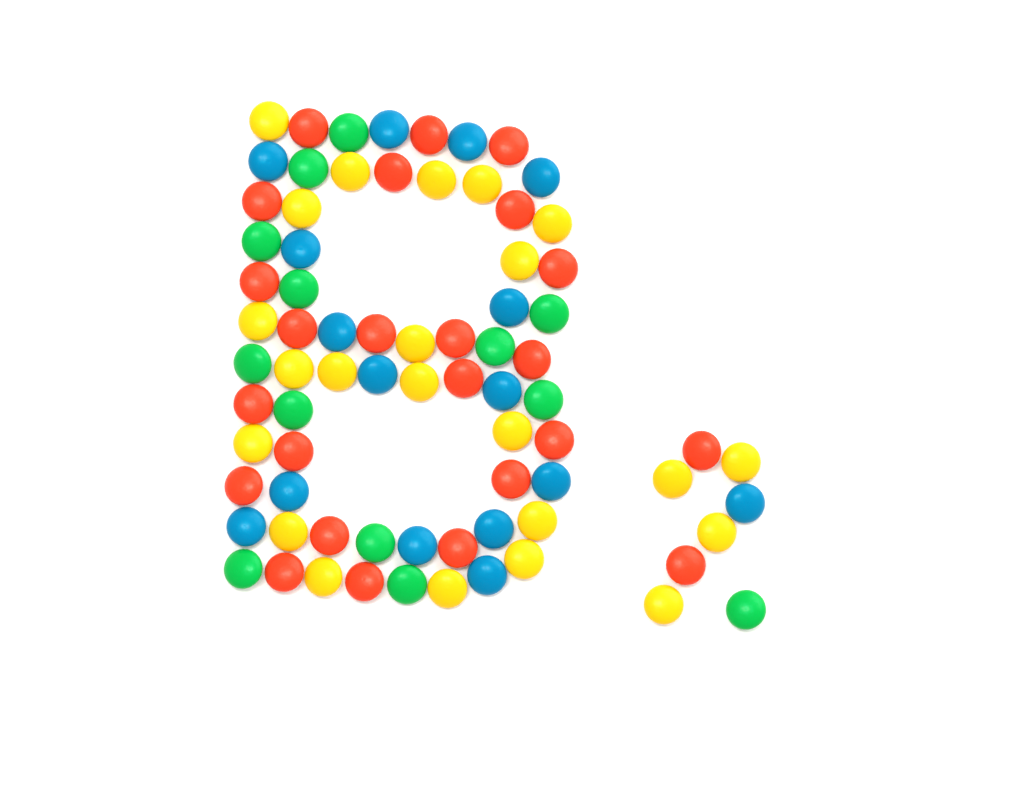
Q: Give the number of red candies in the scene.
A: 24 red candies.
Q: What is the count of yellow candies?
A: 23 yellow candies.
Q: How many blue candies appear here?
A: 16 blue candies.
